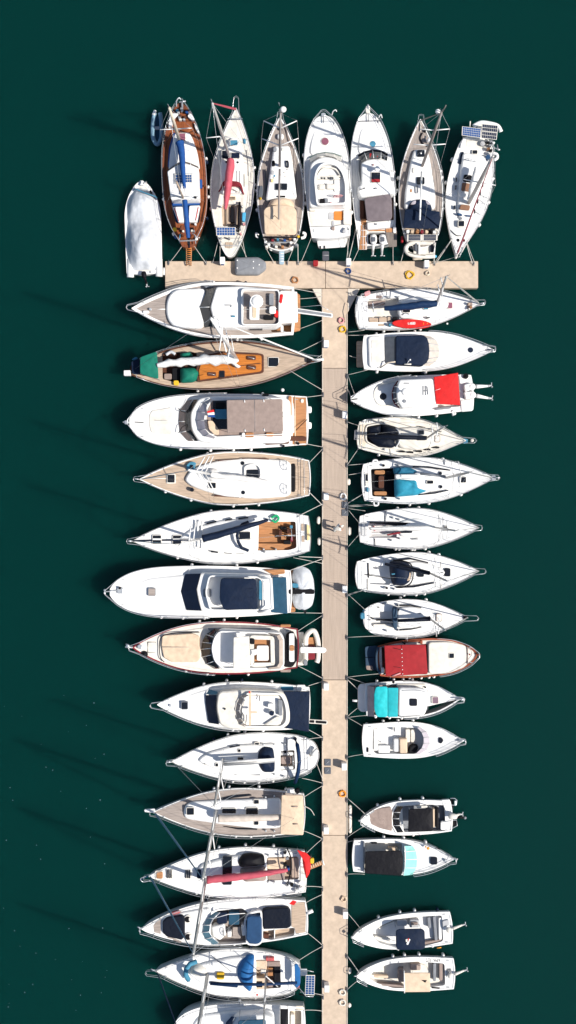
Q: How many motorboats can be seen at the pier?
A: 19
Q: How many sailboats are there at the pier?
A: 18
